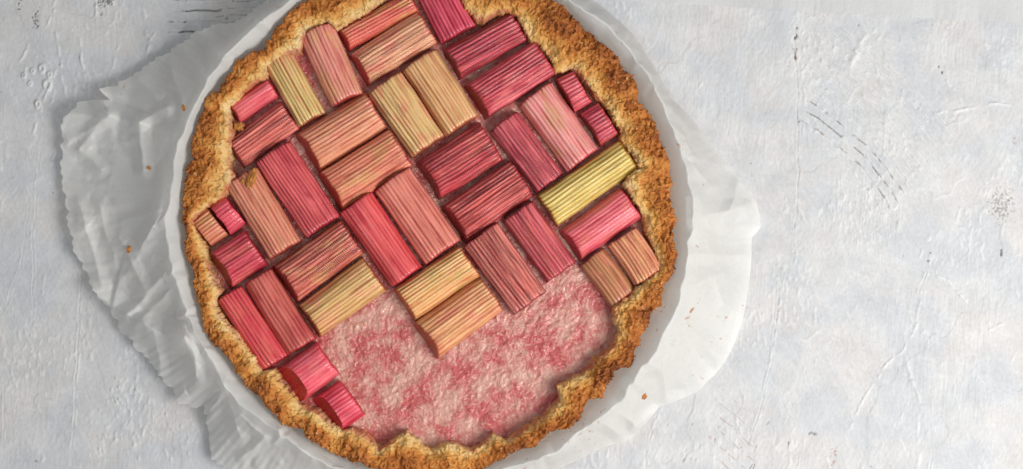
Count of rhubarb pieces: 40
